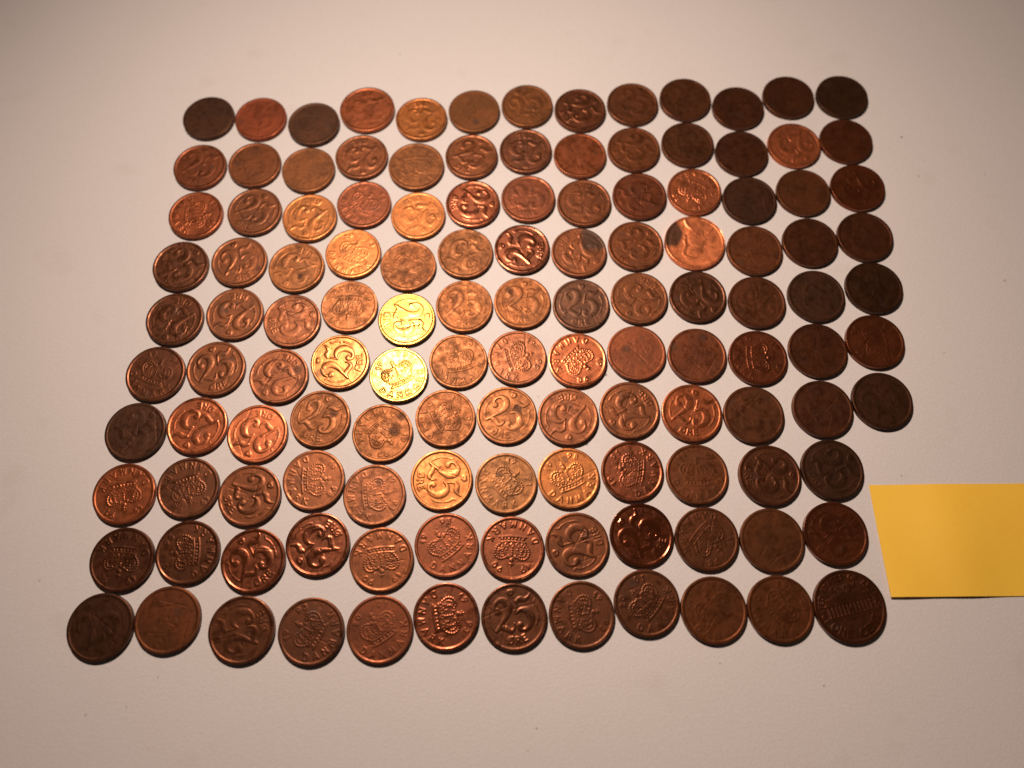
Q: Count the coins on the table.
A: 127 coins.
